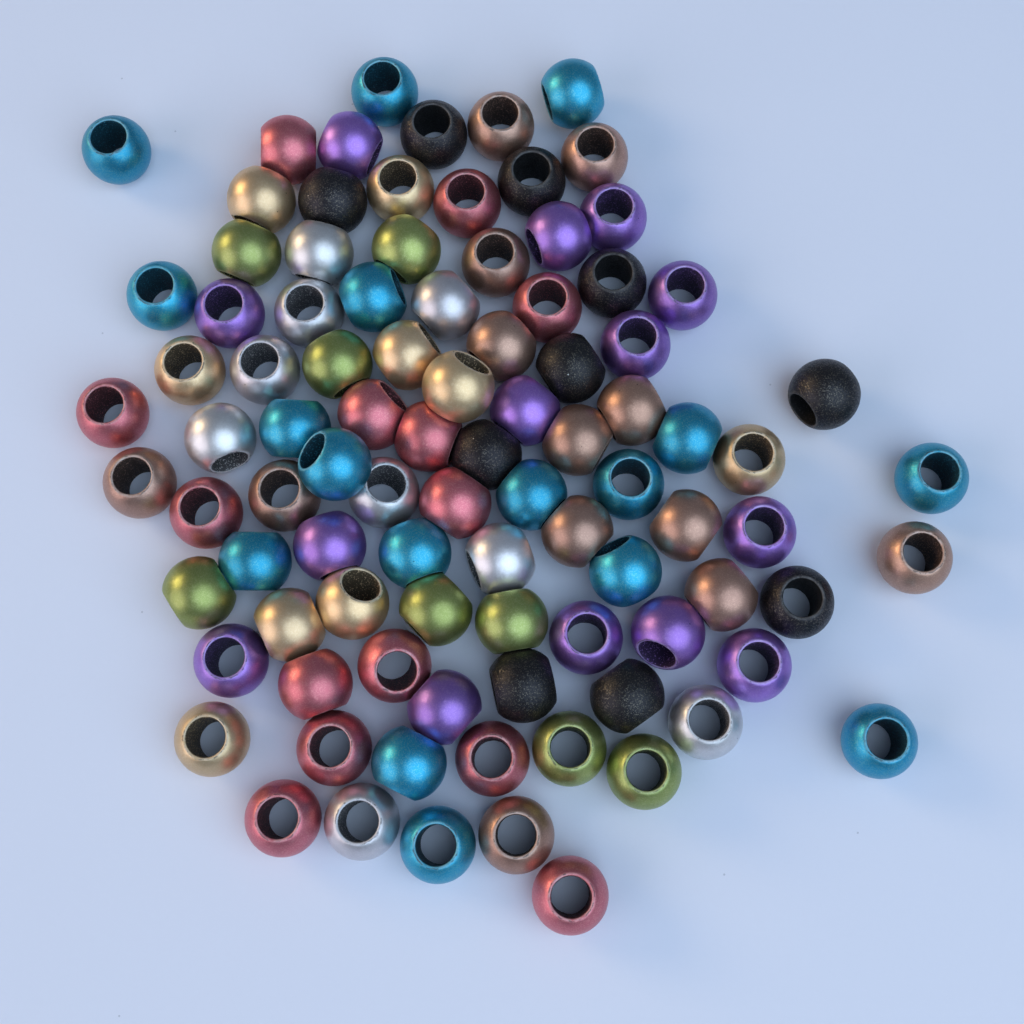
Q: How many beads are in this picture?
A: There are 94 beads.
